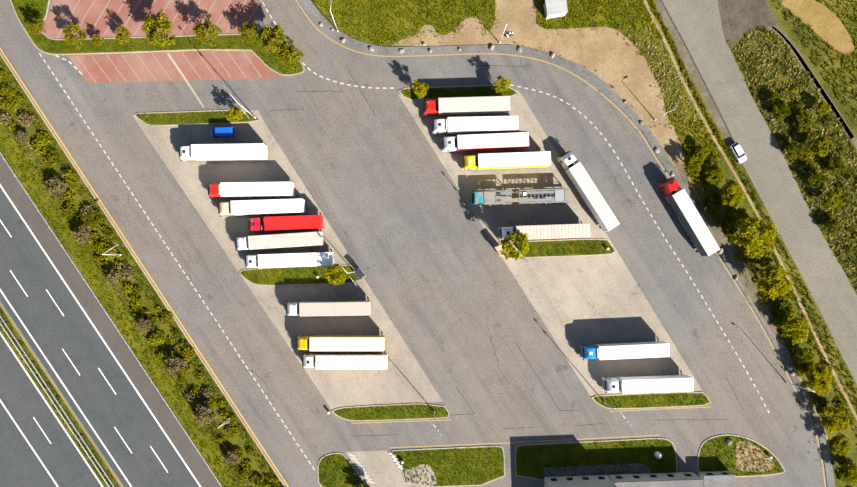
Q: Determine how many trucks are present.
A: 19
